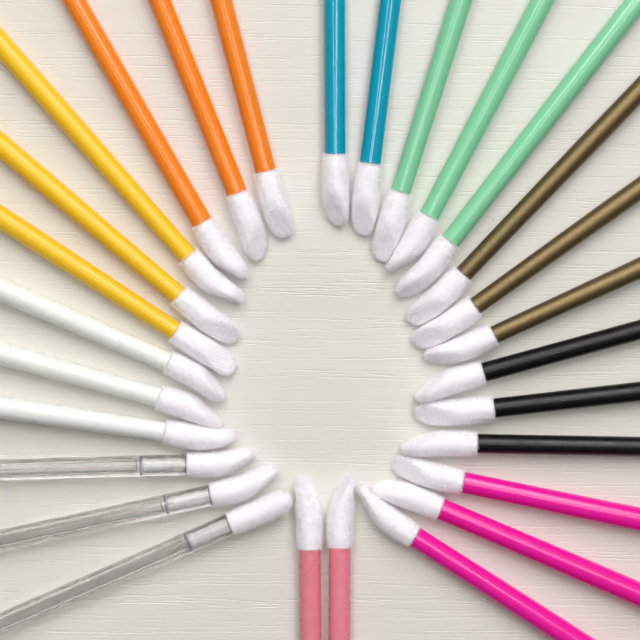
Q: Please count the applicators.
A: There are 28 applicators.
